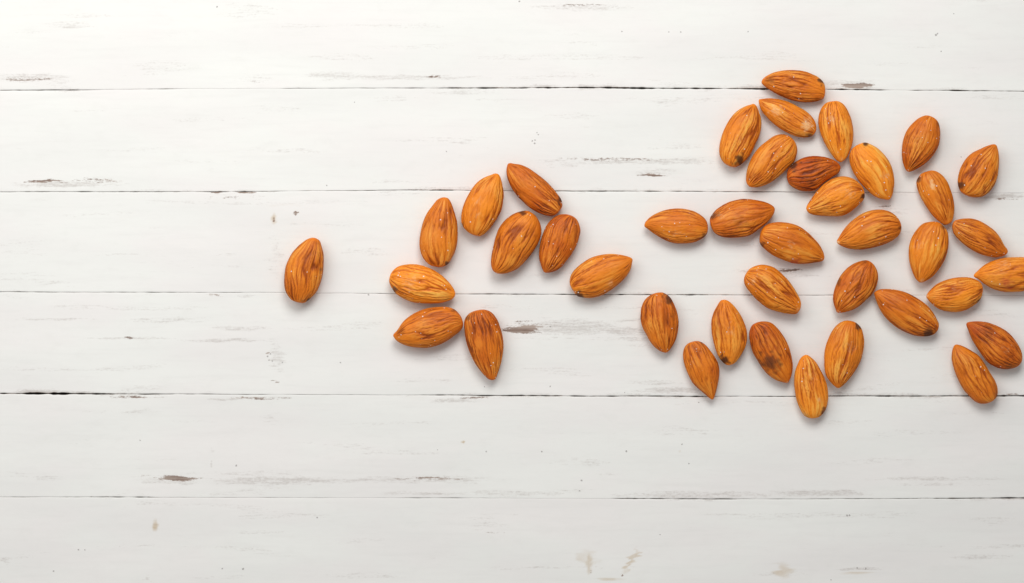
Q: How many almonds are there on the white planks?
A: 40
